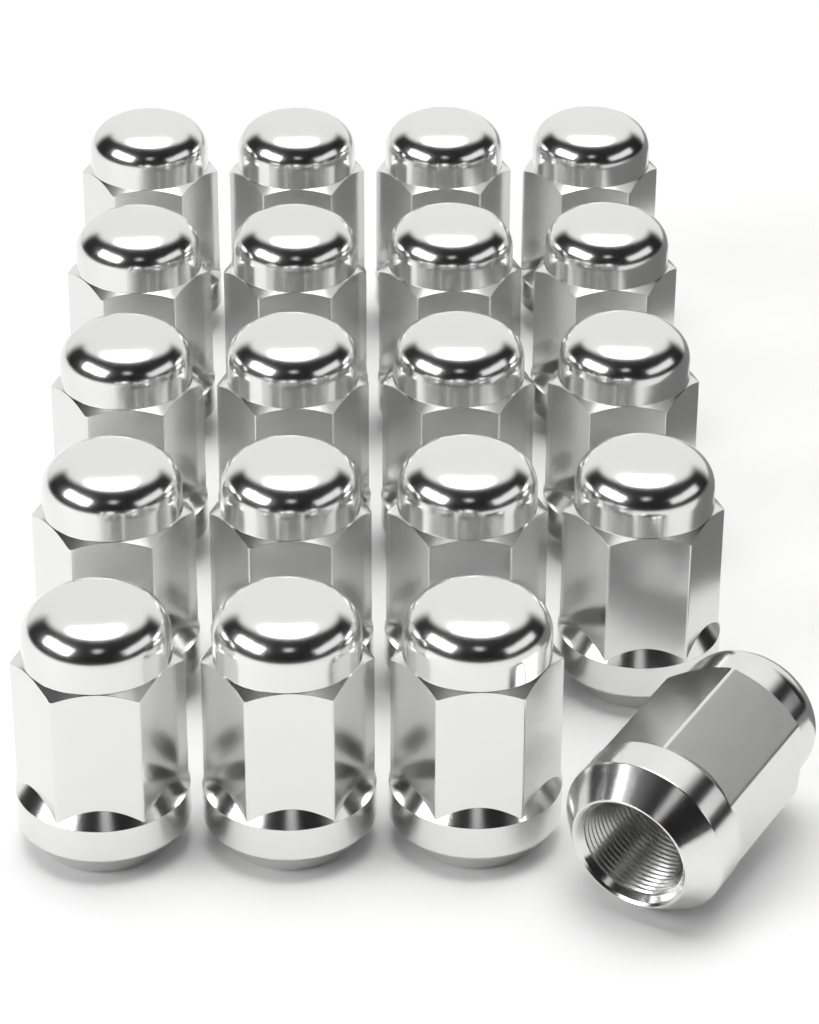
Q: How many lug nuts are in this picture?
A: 20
